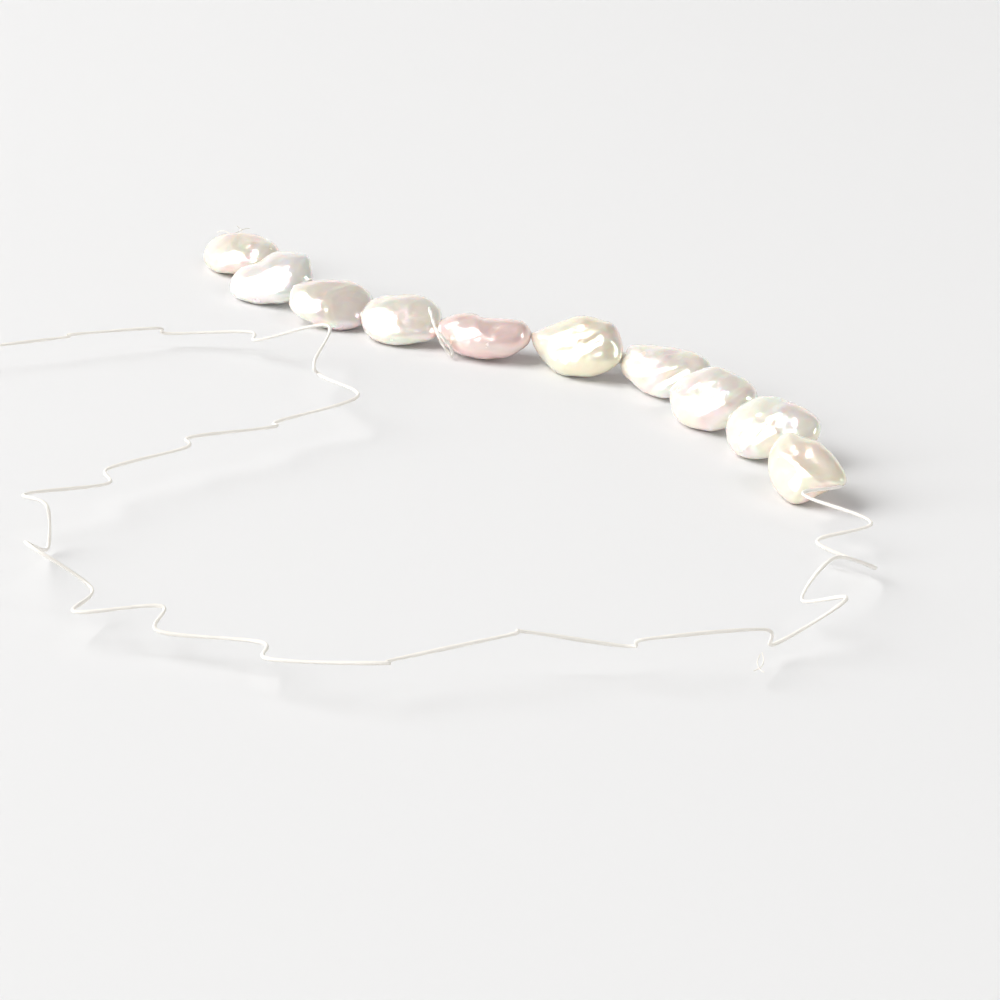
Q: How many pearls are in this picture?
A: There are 10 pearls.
